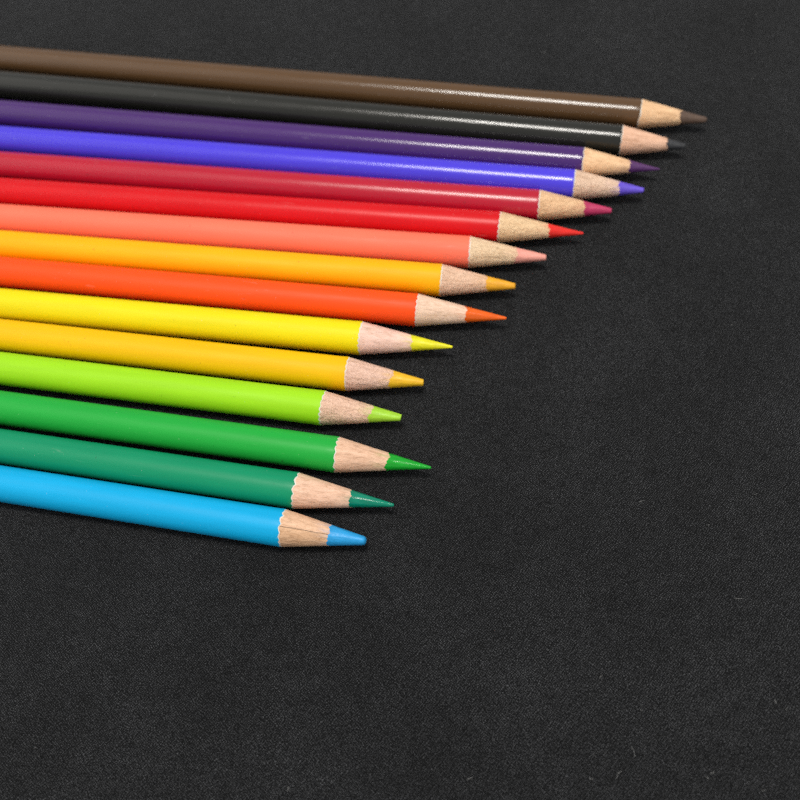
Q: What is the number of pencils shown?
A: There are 15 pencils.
